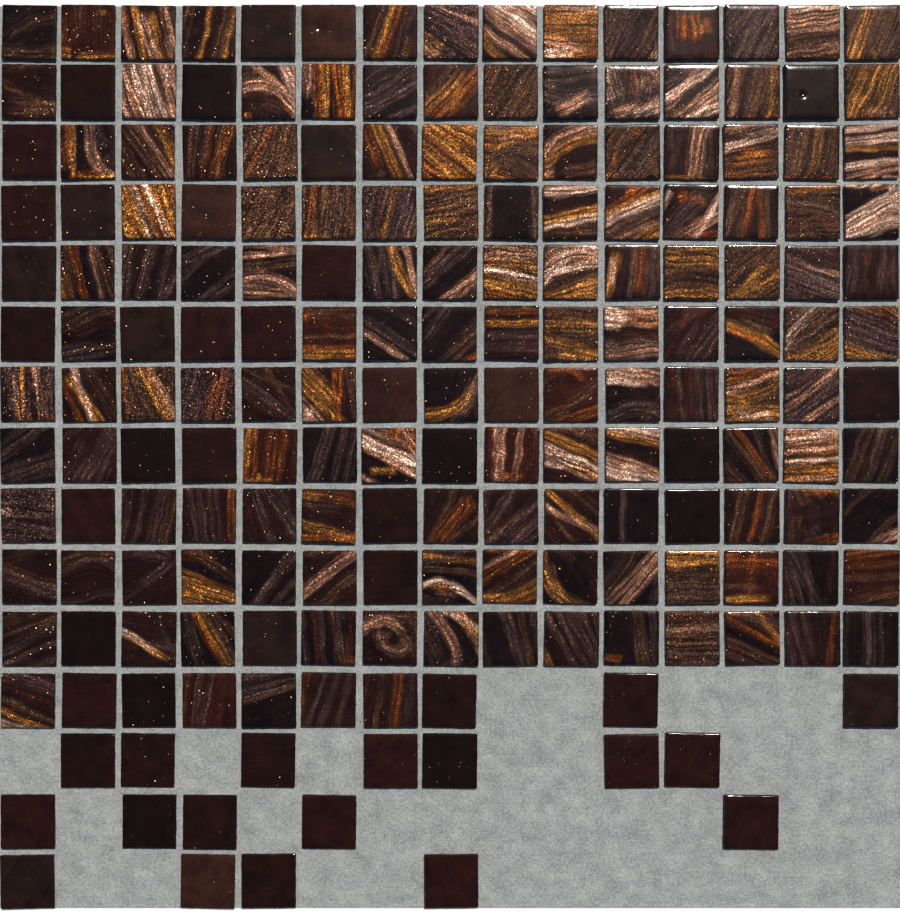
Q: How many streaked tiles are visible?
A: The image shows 141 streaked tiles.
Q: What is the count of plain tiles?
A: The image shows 50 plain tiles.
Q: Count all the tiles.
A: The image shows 191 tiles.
